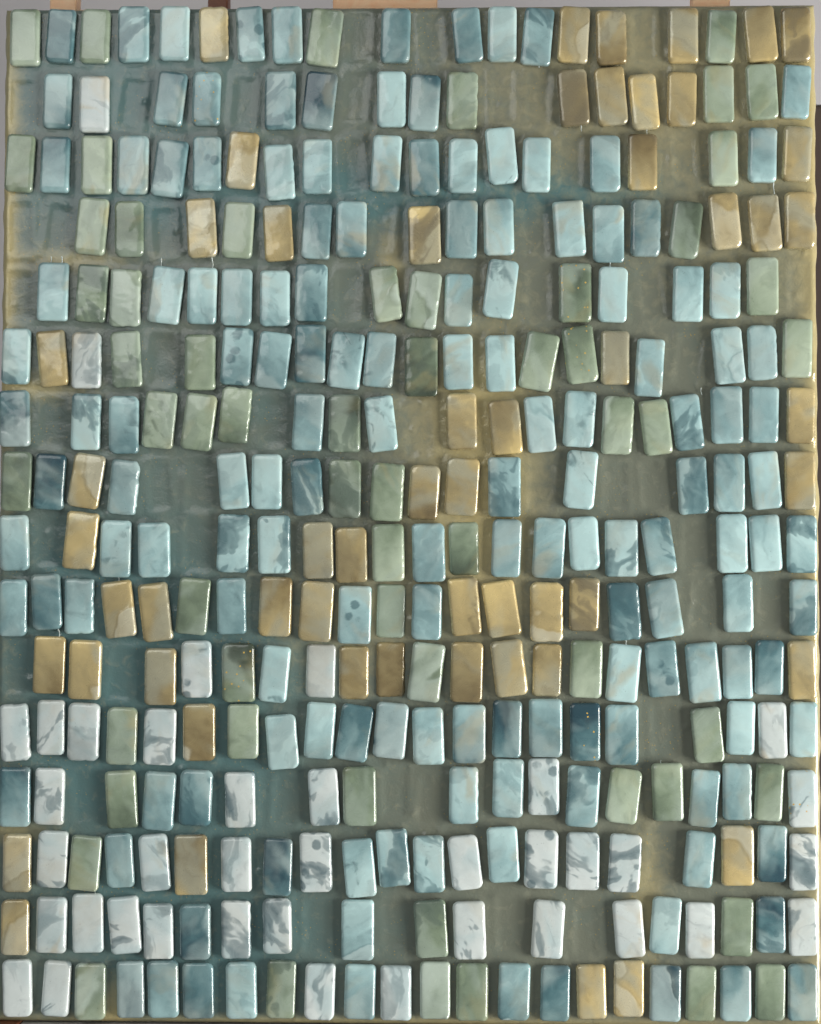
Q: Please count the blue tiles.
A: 151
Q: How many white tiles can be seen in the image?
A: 38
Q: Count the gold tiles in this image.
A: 55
